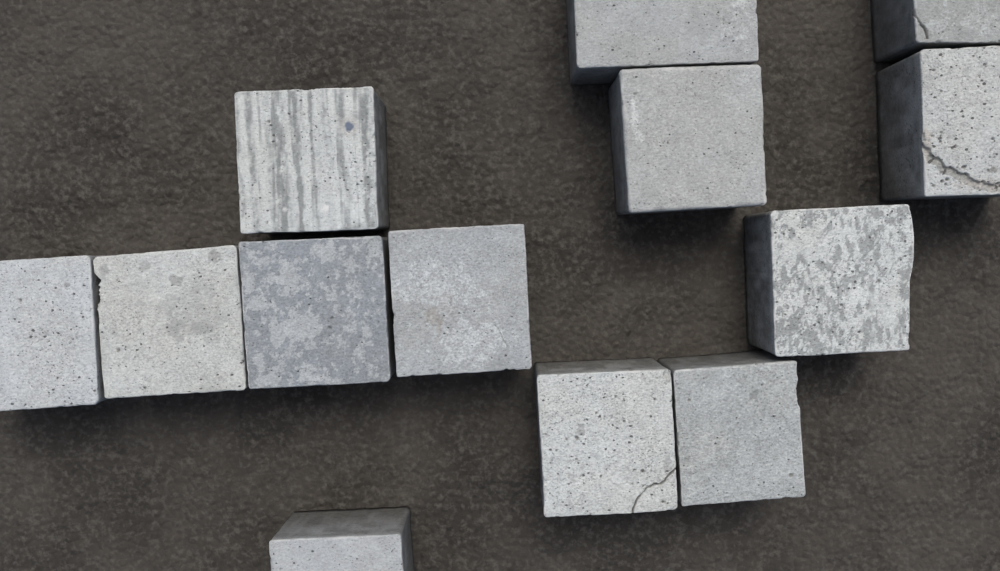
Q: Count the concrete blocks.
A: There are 13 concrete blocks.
